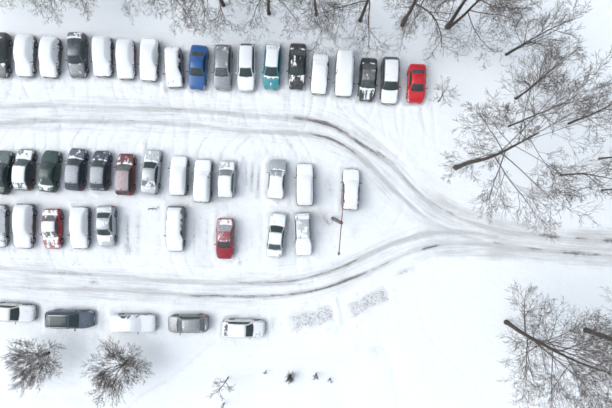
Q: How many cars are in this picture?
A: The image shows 45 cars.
